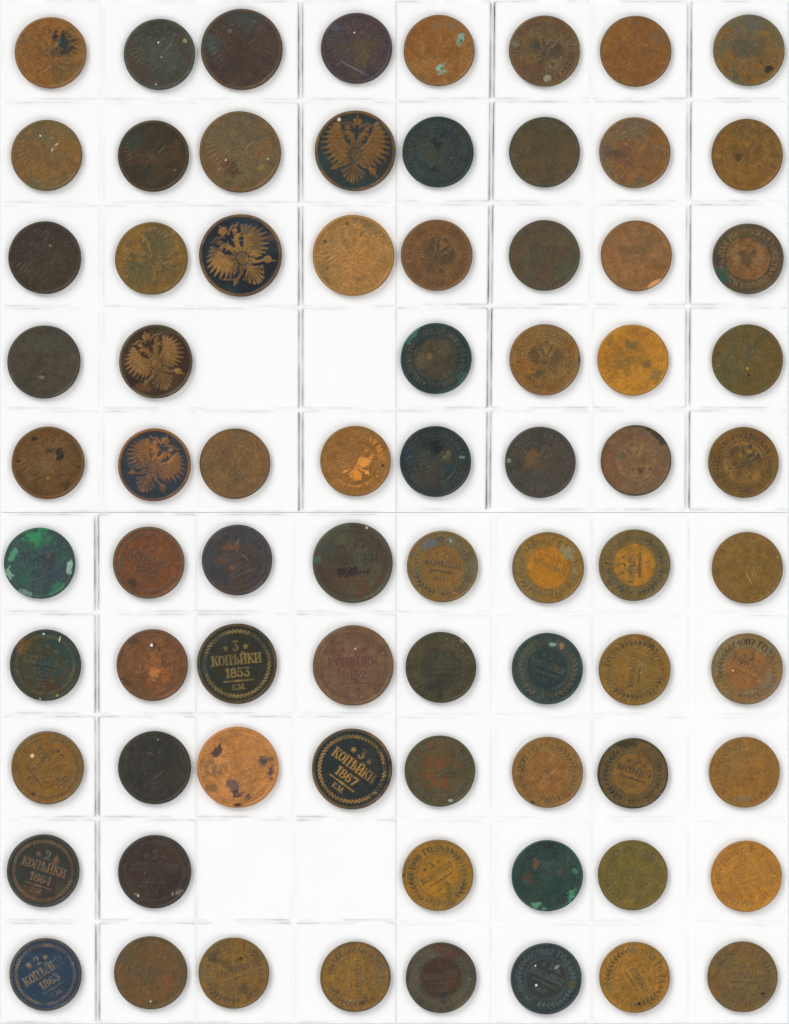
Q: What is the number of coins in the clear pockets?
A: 76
